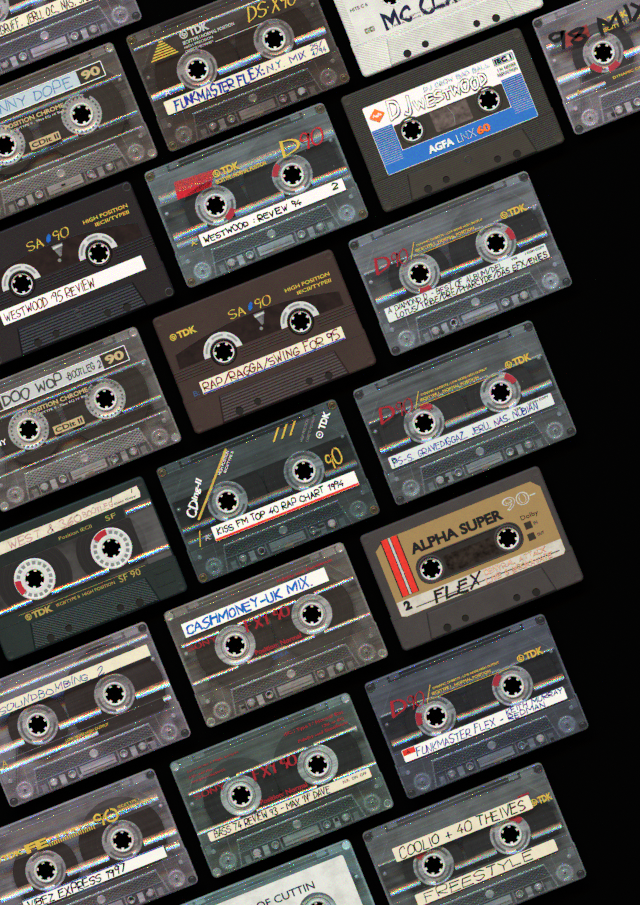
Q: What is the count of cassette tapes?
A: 22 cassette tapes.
